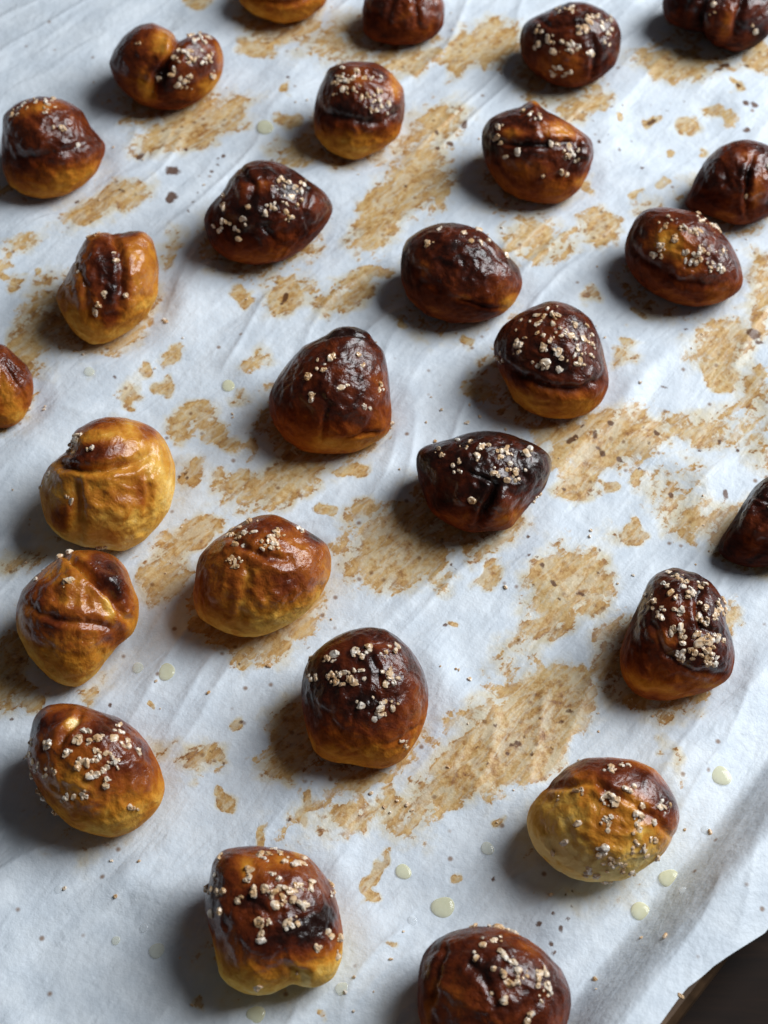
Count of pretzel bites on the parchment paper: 27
